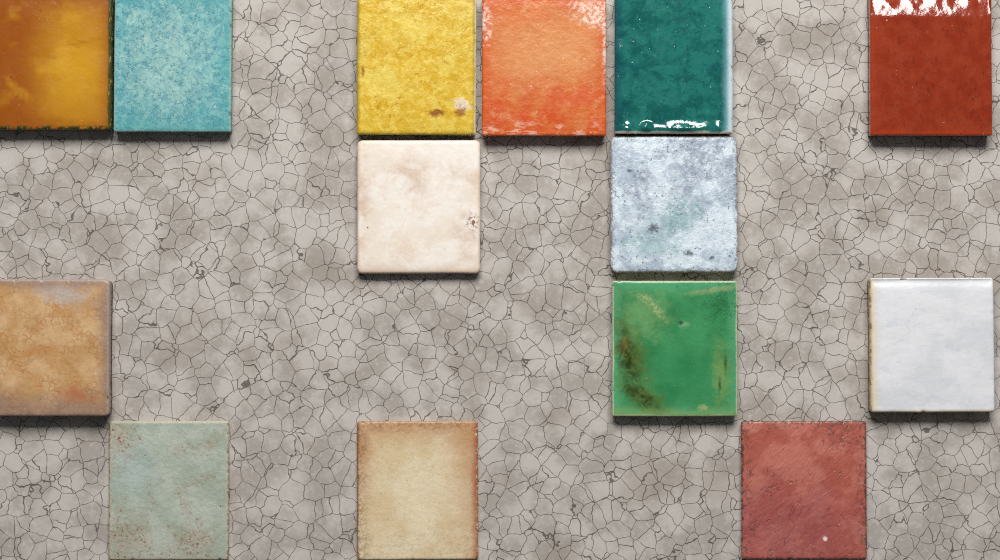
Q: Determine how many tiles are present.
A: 14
